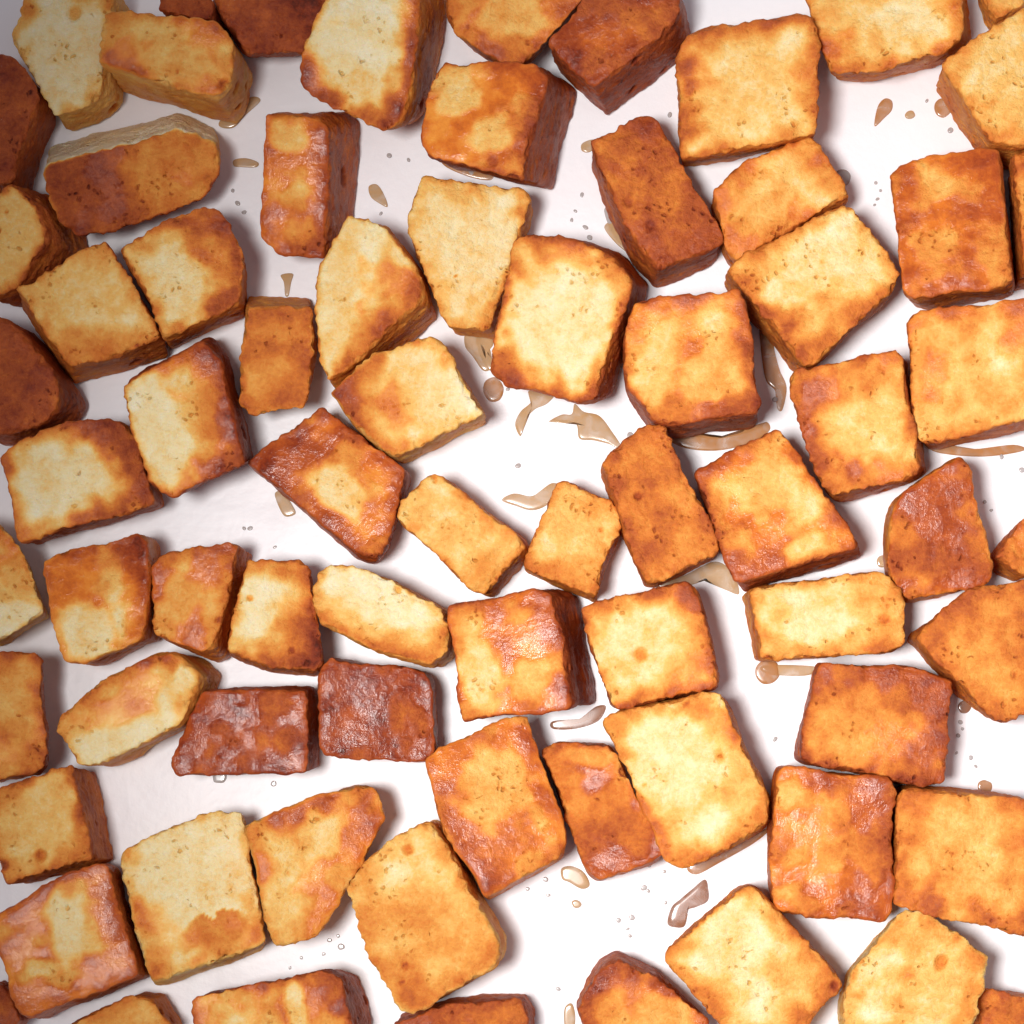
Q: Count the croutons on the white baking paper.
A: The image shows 73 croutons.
